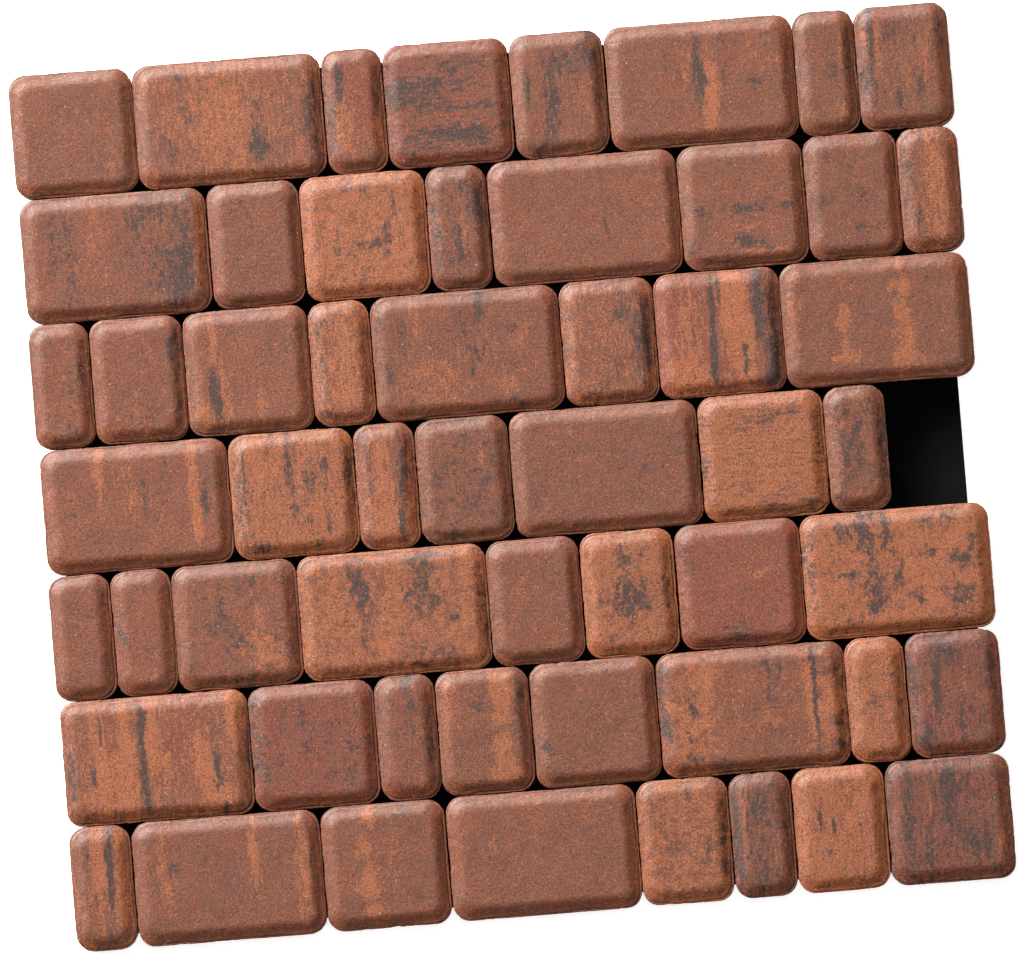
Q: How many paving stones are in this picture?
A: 55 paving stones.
